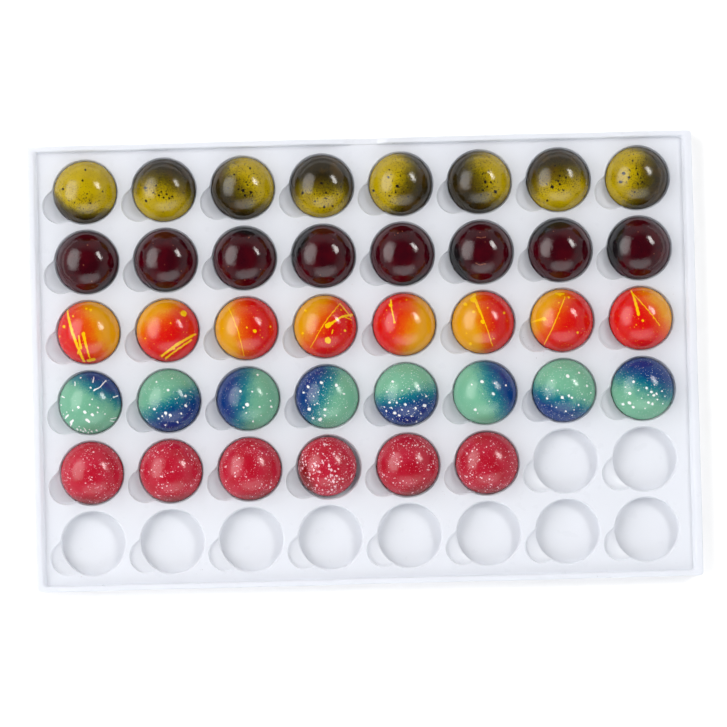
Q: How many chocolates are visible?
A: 38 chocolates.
